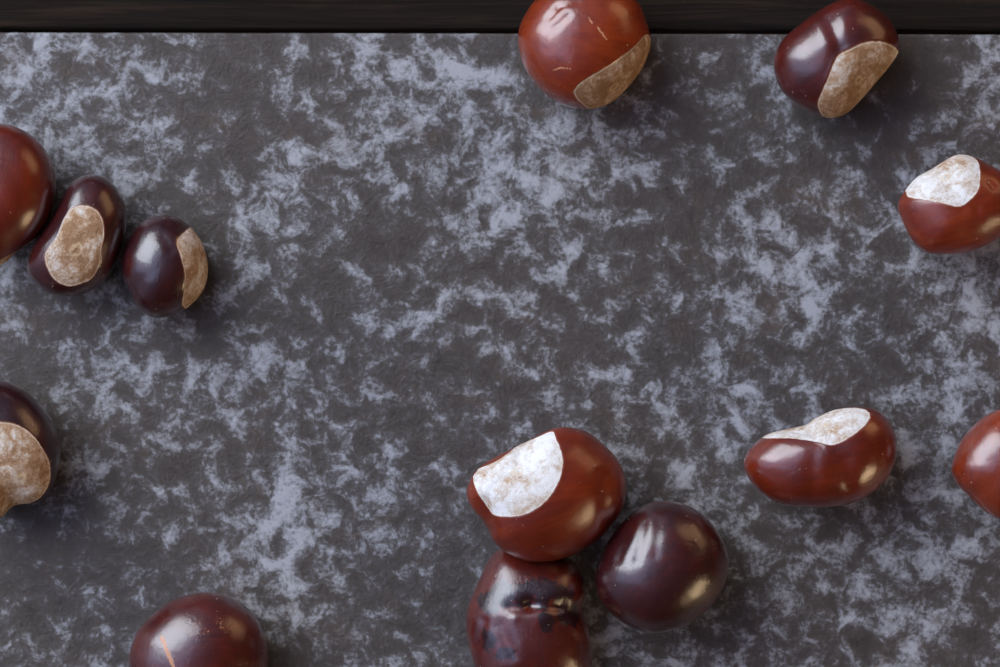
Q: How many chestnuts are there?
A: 13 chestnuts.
